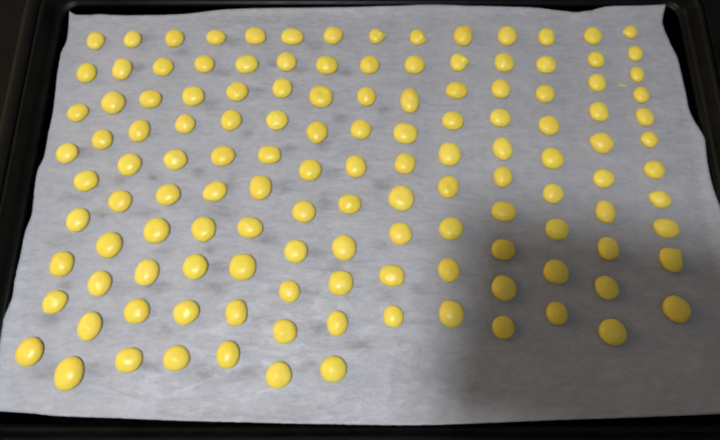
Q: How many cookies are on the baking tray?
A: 131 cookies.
